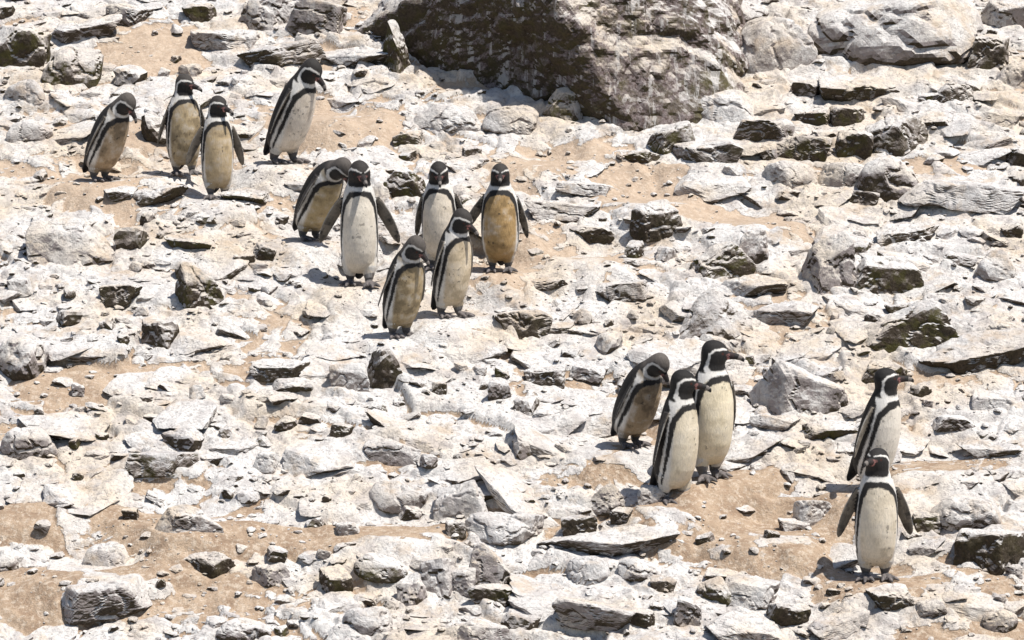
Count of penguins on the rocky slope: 15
